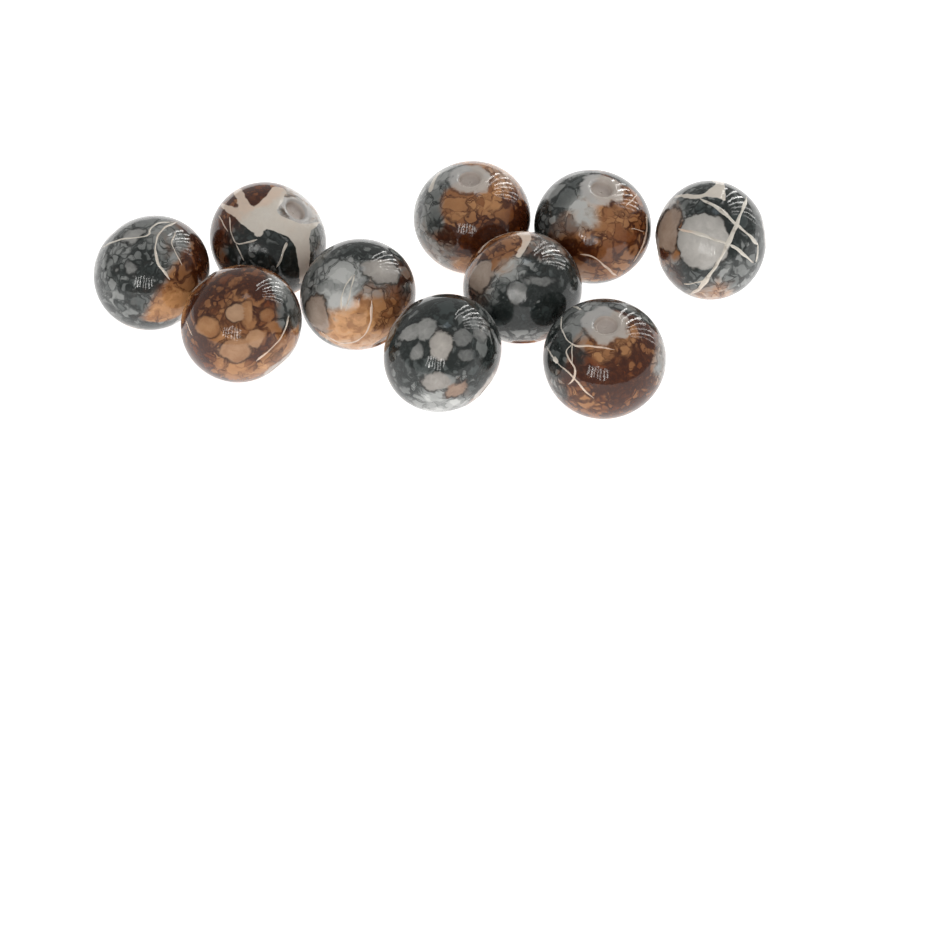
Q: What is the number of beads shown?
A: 10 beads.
